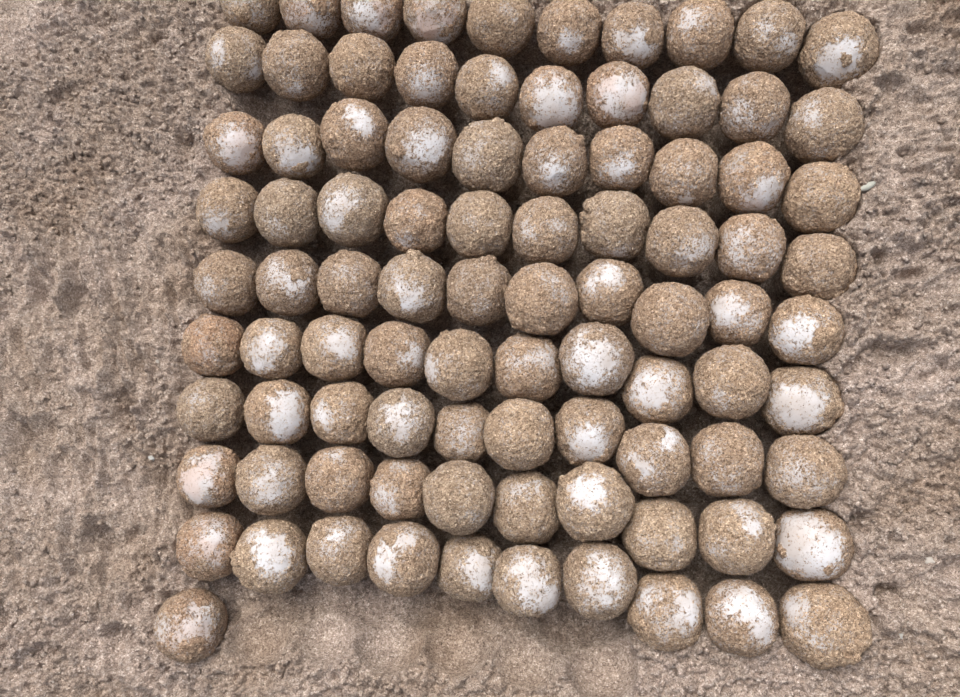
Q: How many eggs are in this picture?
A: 91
